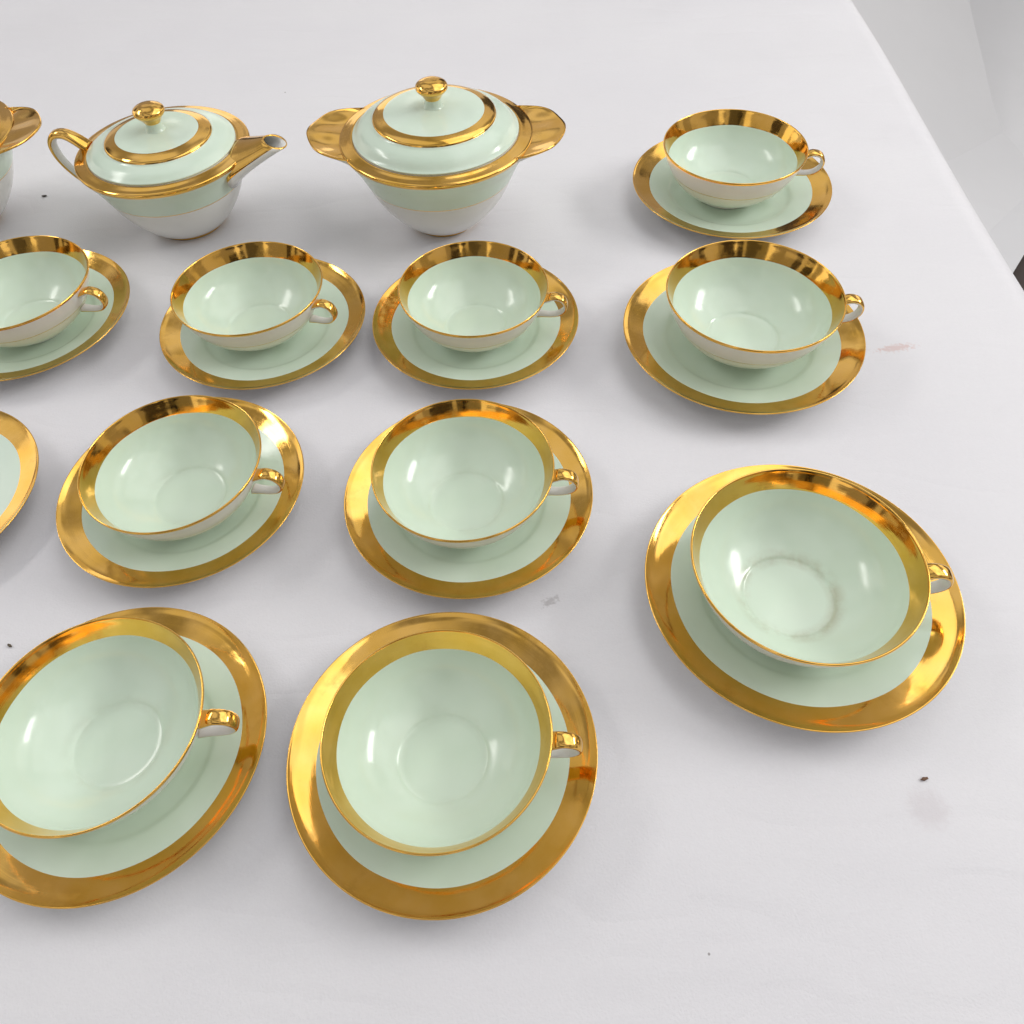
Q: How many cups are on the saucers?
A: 10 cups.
